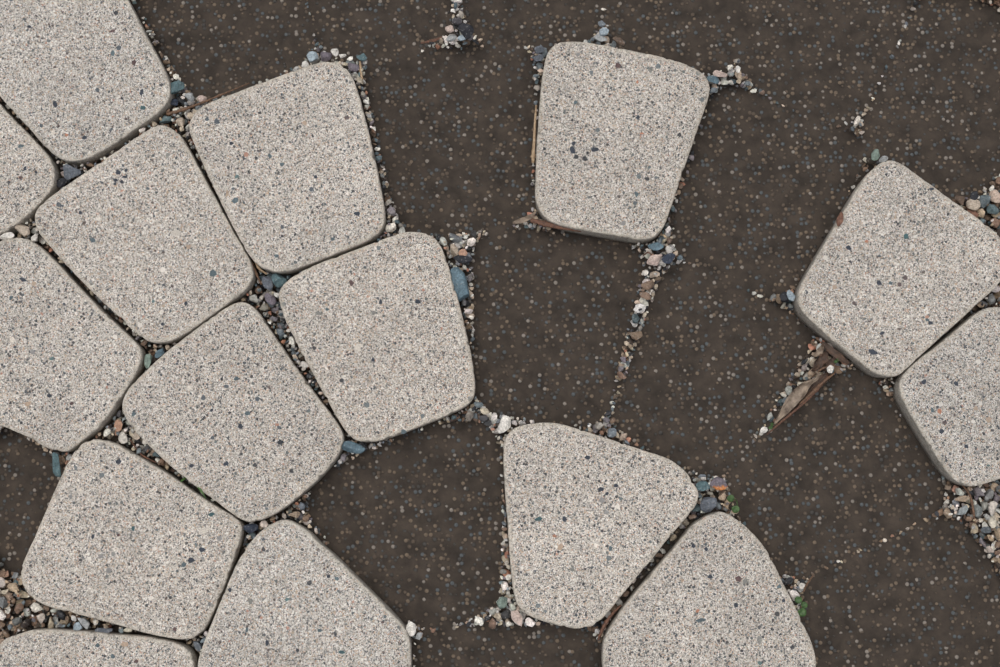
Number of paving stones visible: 15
